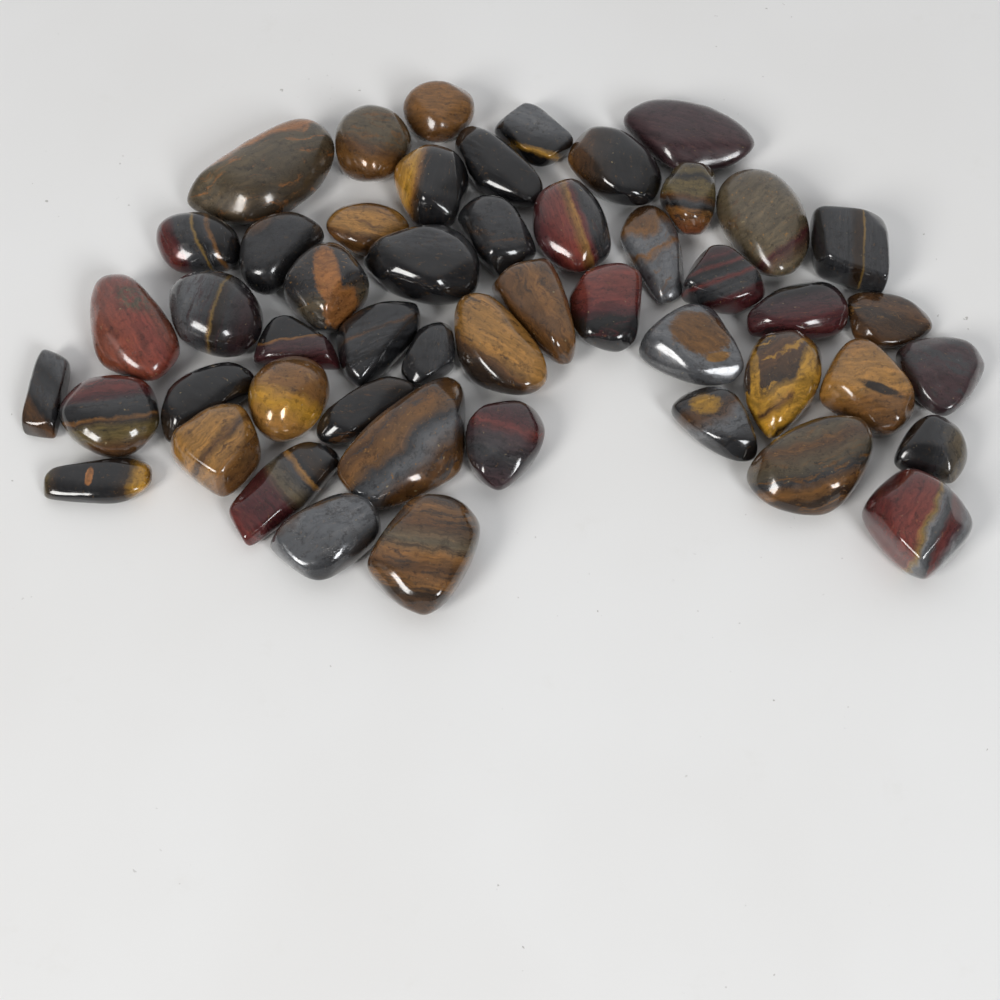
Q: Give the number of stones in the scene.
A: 50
